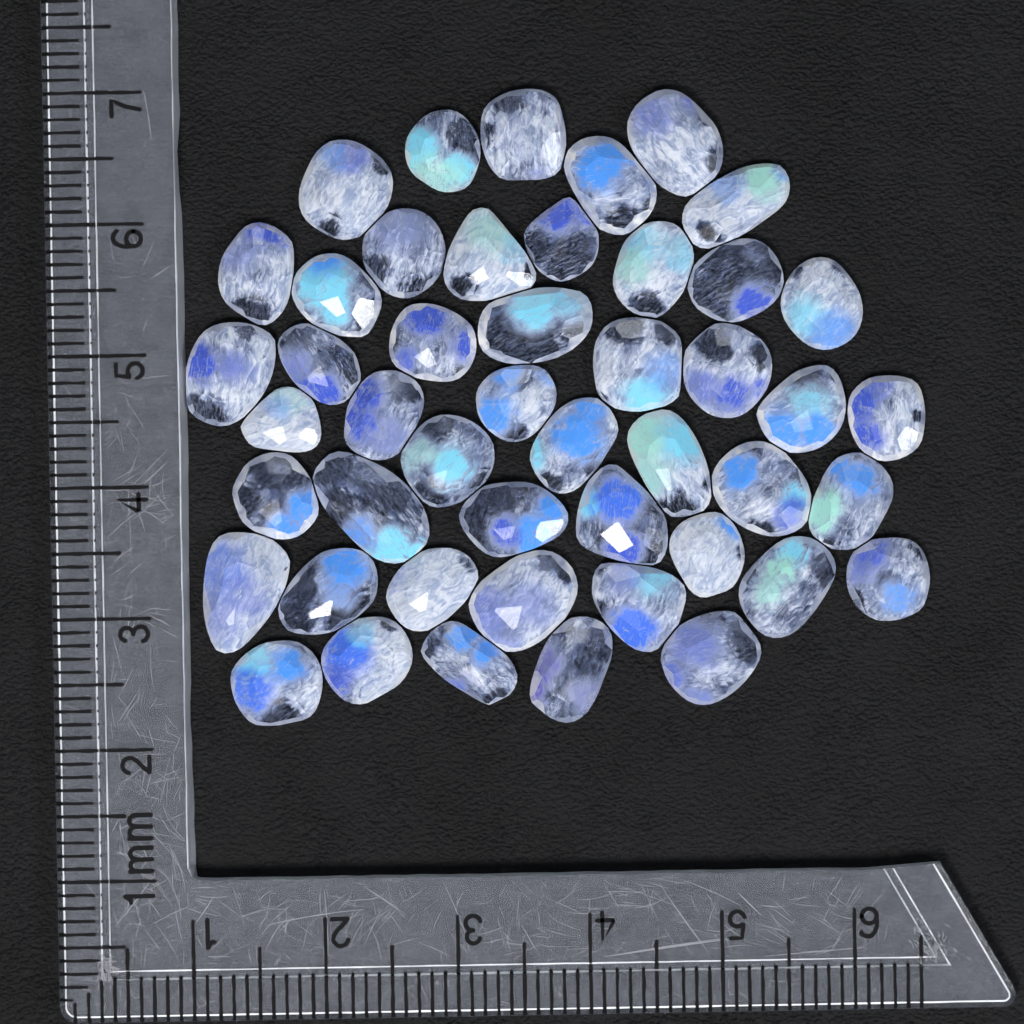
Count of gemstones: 47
